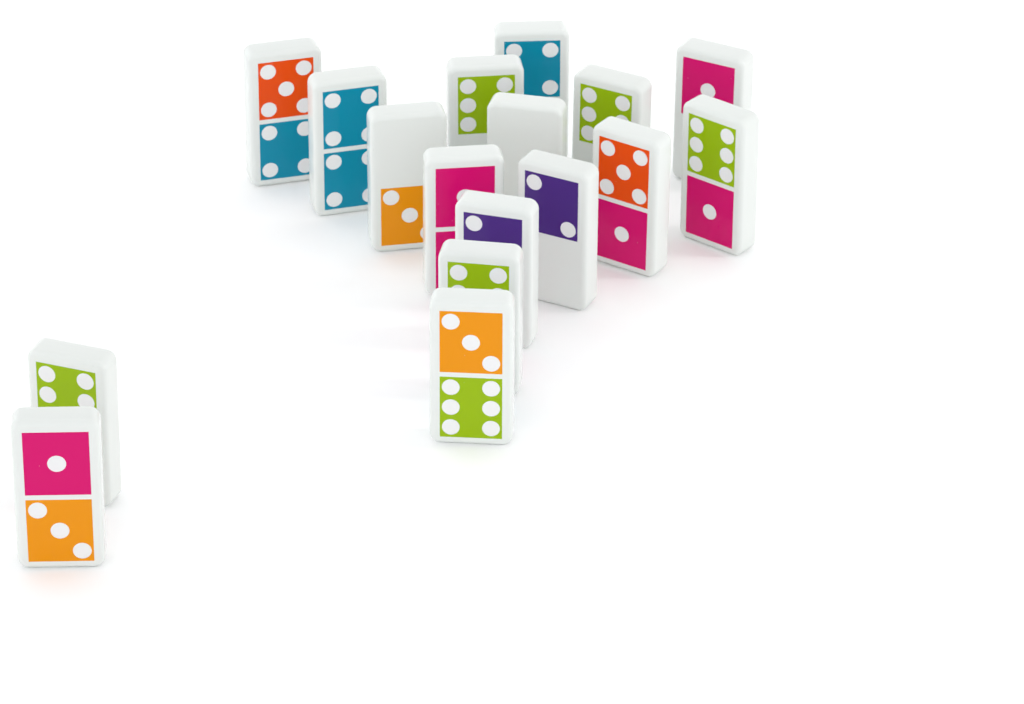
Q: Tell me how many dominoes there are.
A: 17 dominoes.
